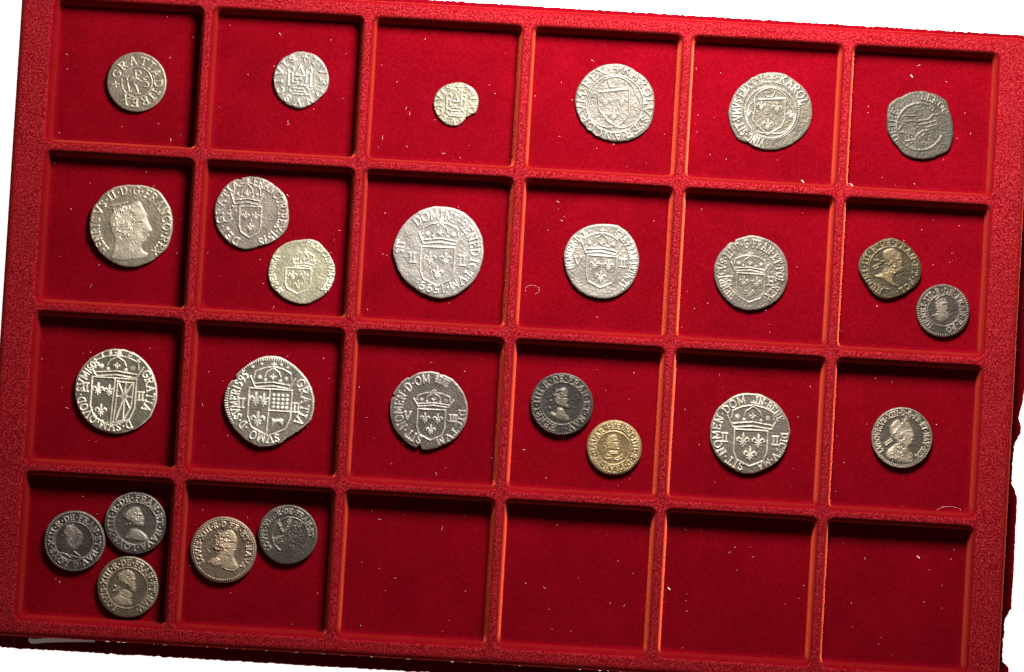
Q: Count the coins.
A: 26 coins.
